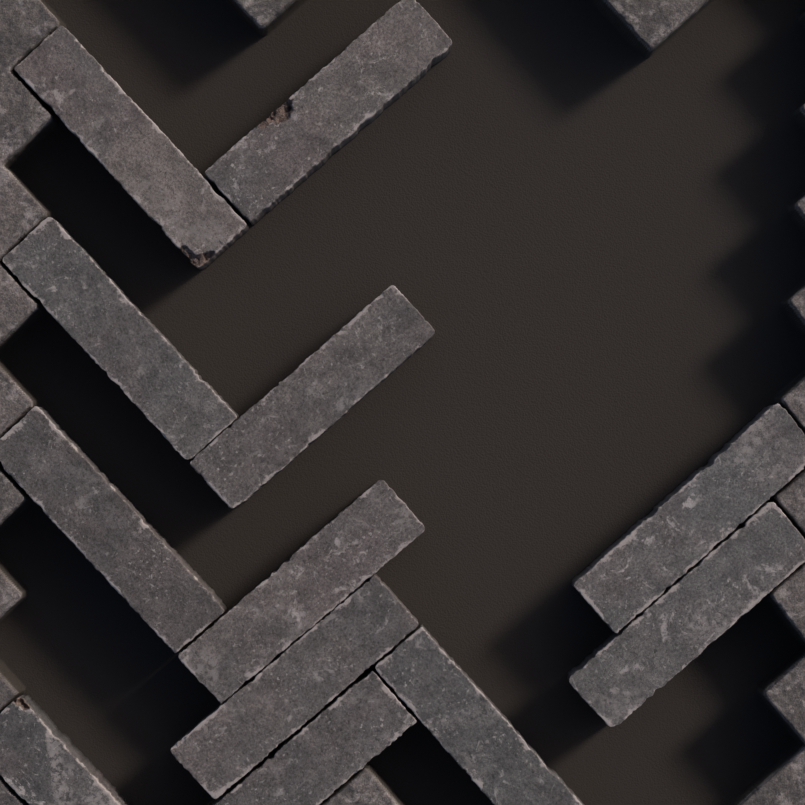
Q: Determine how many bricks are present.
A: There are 12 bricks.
